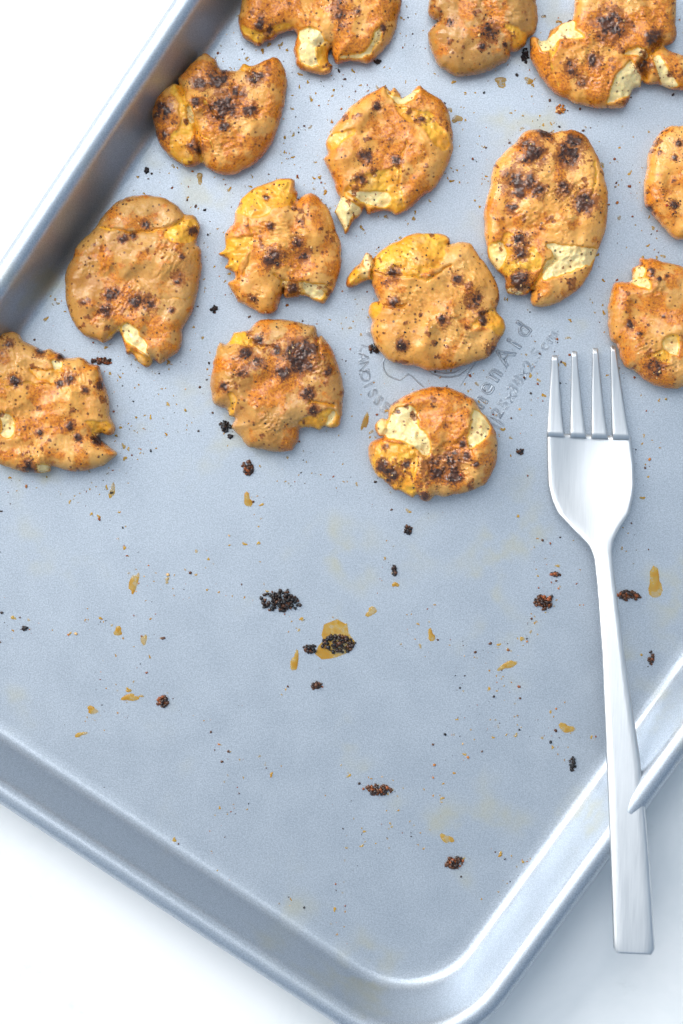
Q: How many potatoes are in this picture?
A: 14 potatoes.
